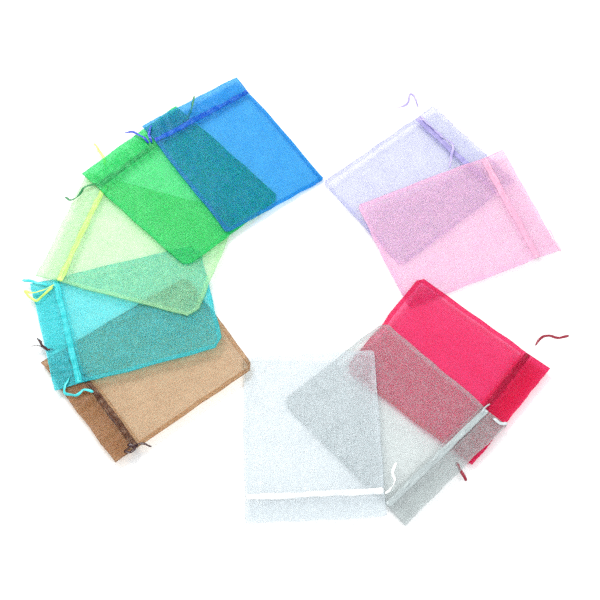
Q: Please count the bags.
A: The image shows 10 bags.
